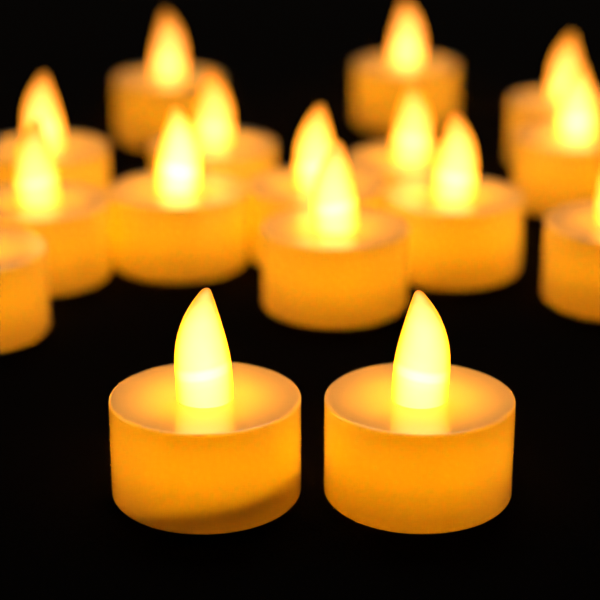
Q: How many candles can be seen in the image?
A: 16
